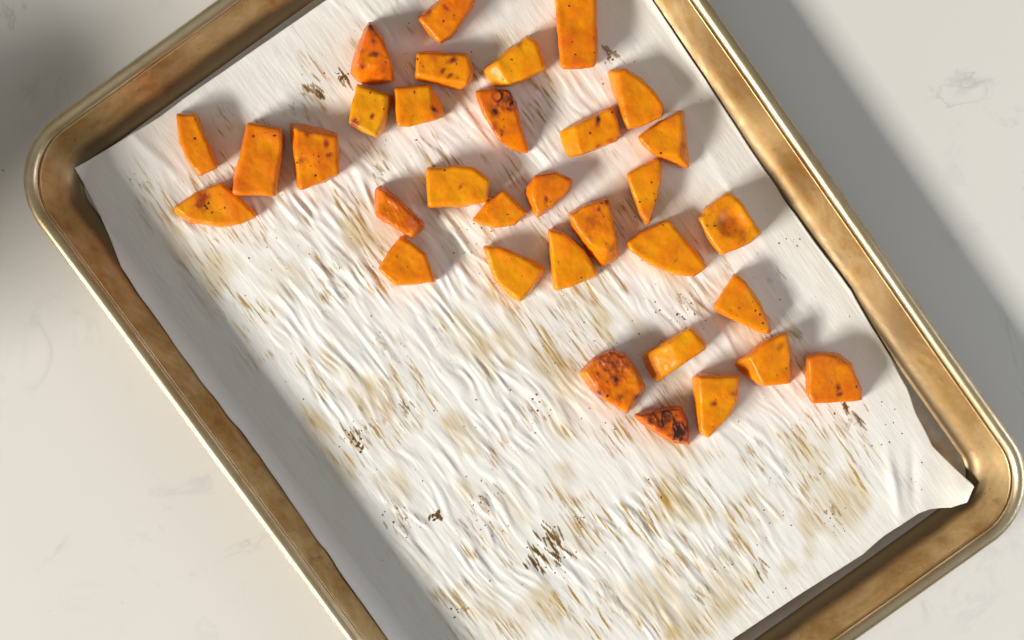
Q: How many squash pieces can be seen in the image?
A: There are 33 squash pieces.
